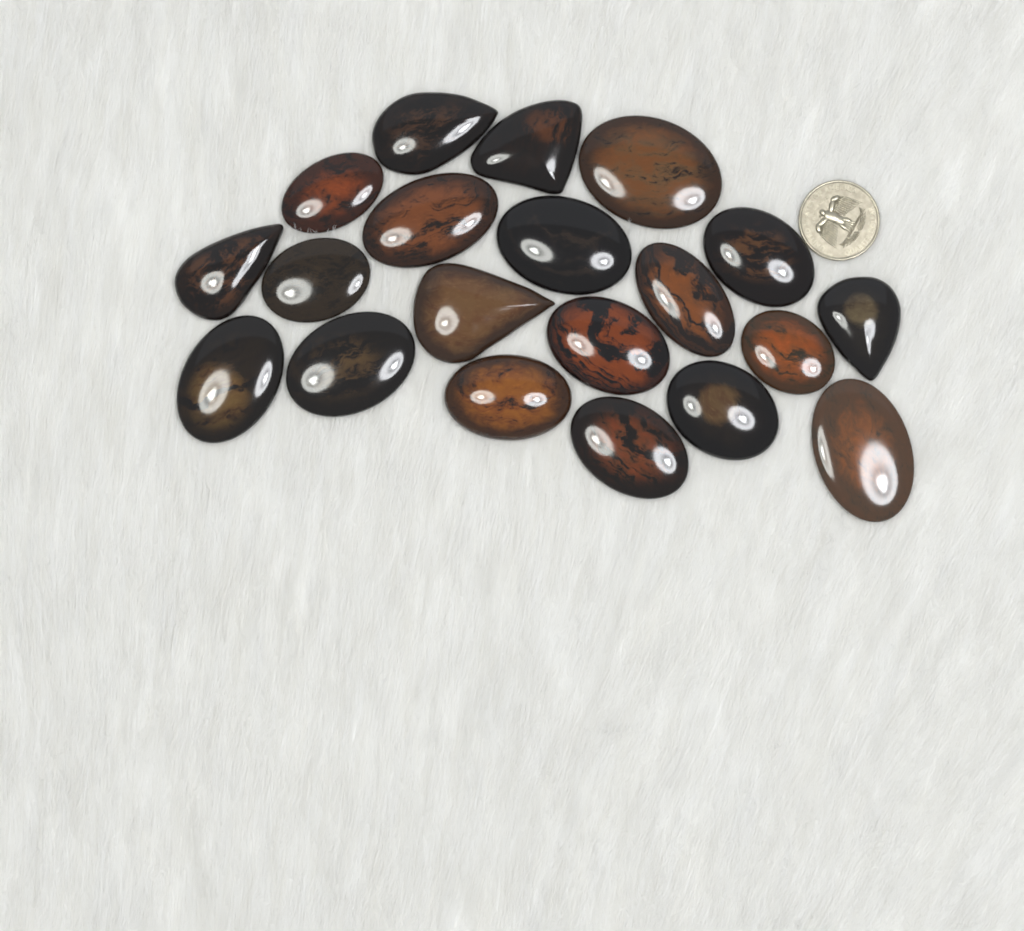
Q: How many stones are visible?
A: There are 20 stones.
